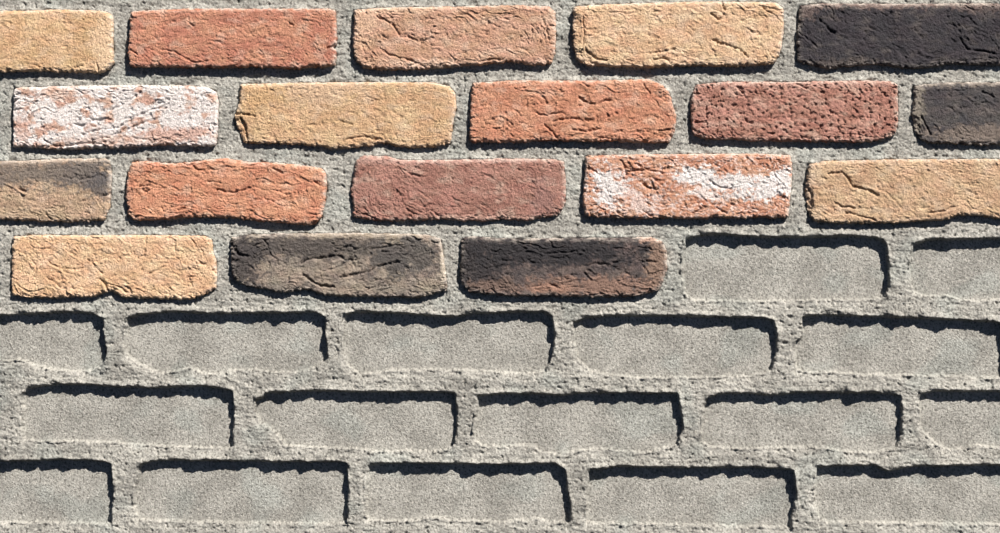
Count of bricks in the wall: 18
